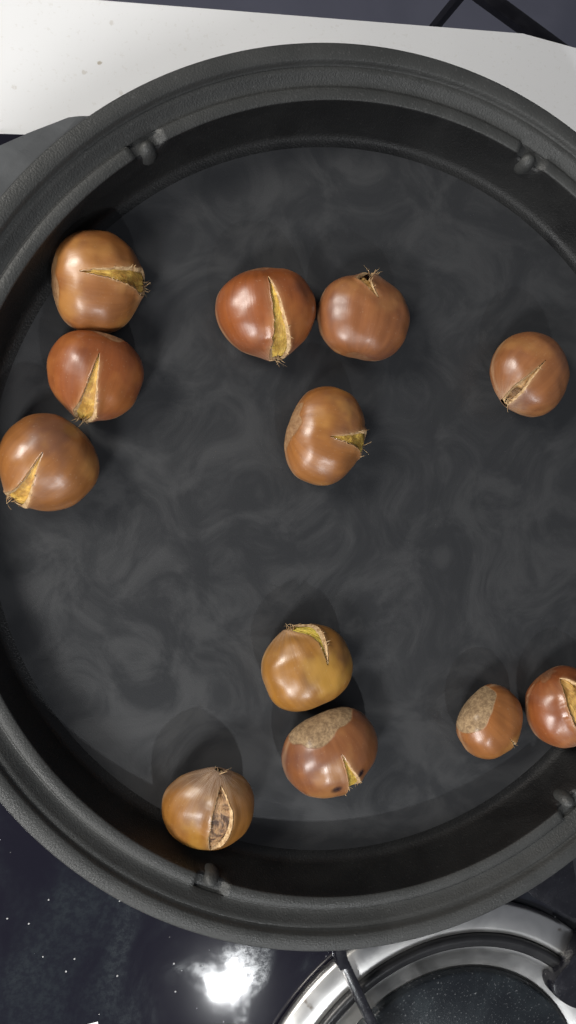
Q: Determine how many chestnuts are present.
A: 12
